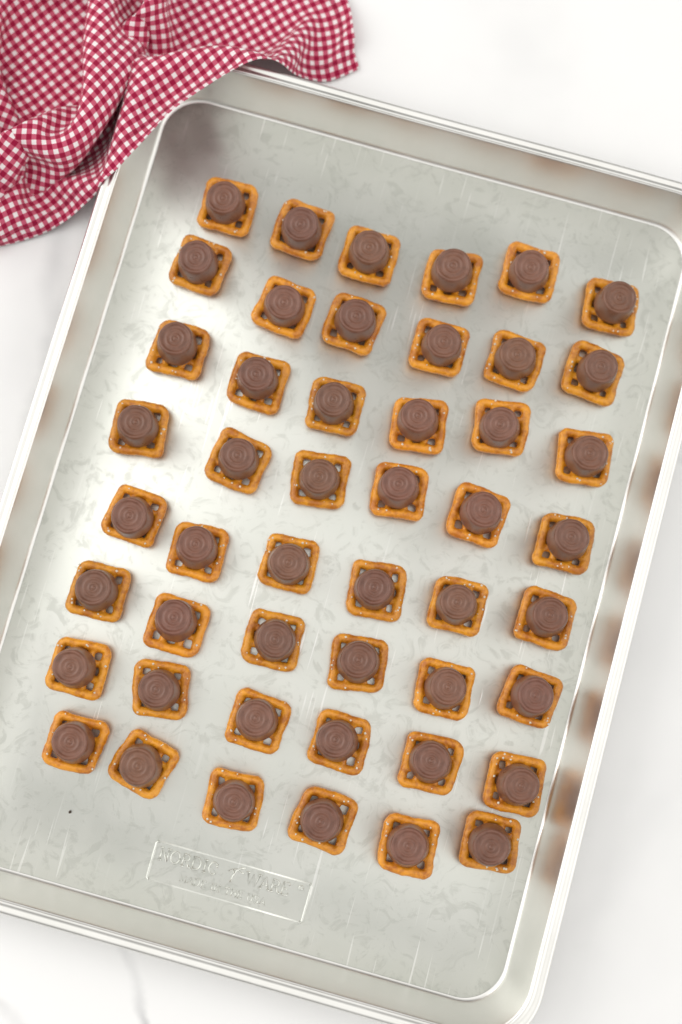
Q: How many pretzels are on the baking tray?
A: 48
